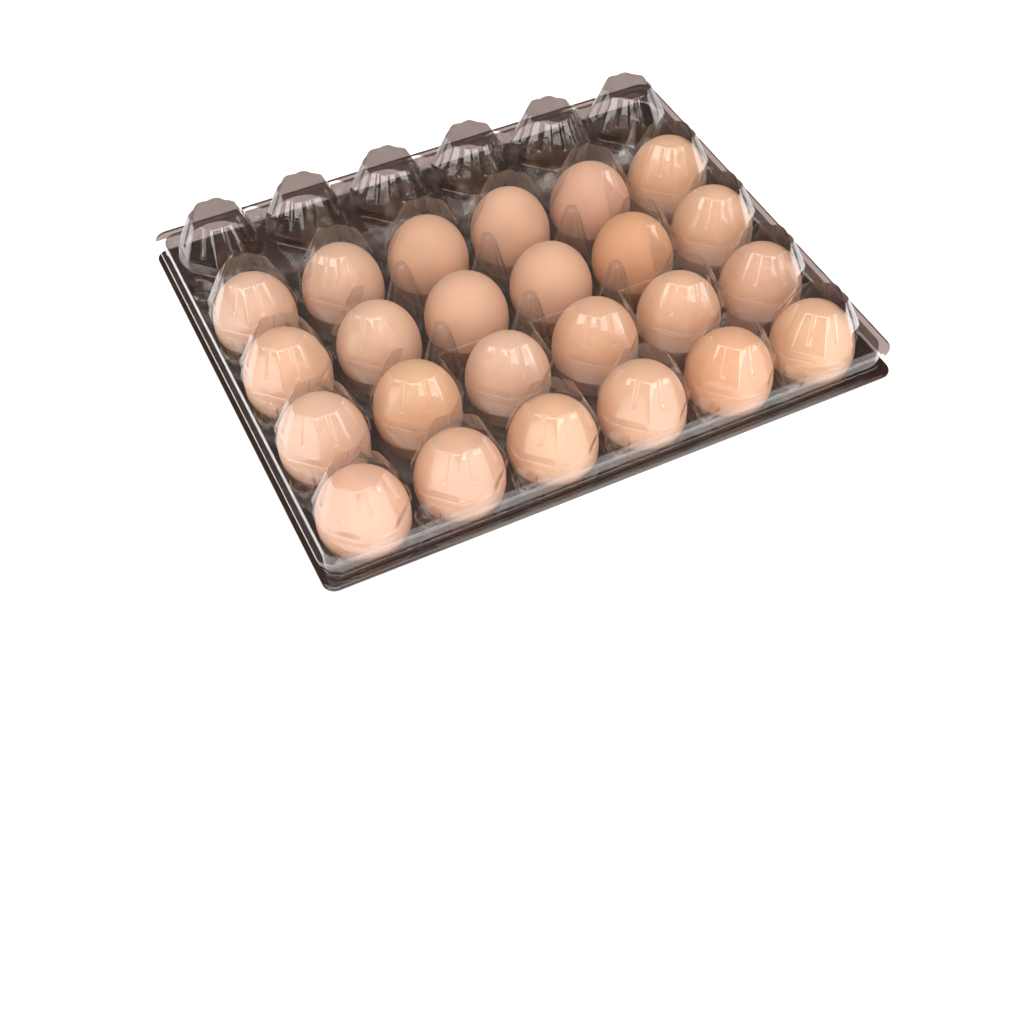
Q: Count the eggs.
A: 24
